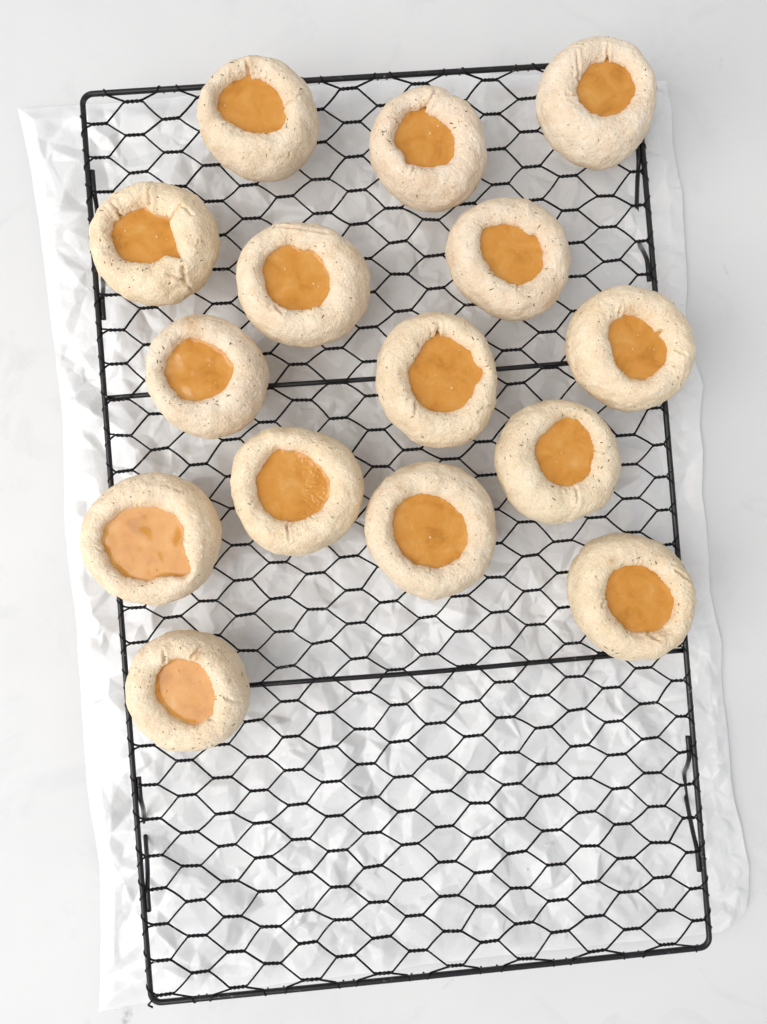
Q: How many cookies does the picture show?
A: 15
